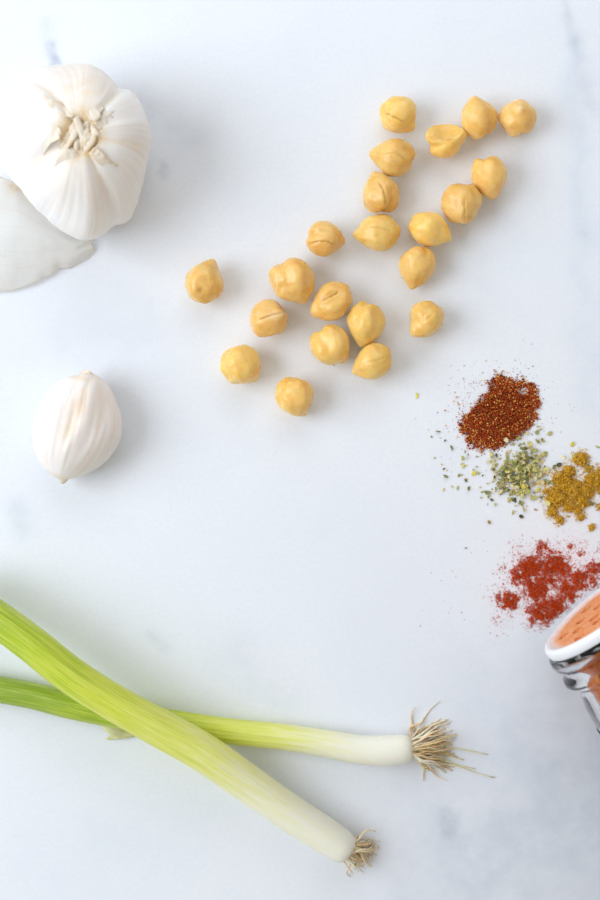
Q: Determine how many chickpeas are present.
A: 22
